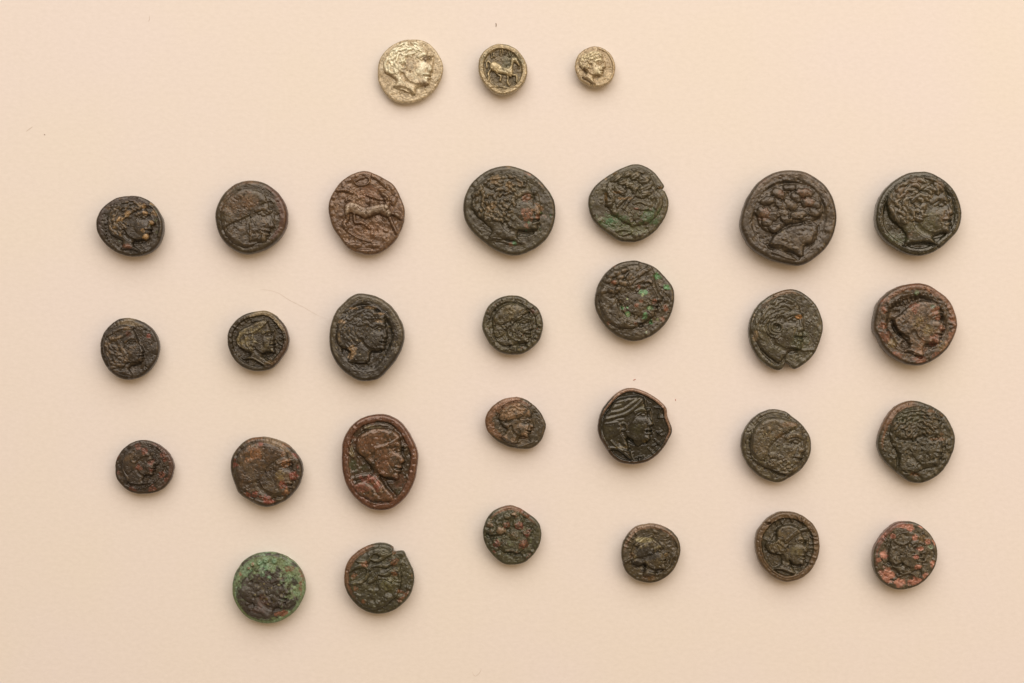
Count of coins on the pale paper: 30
